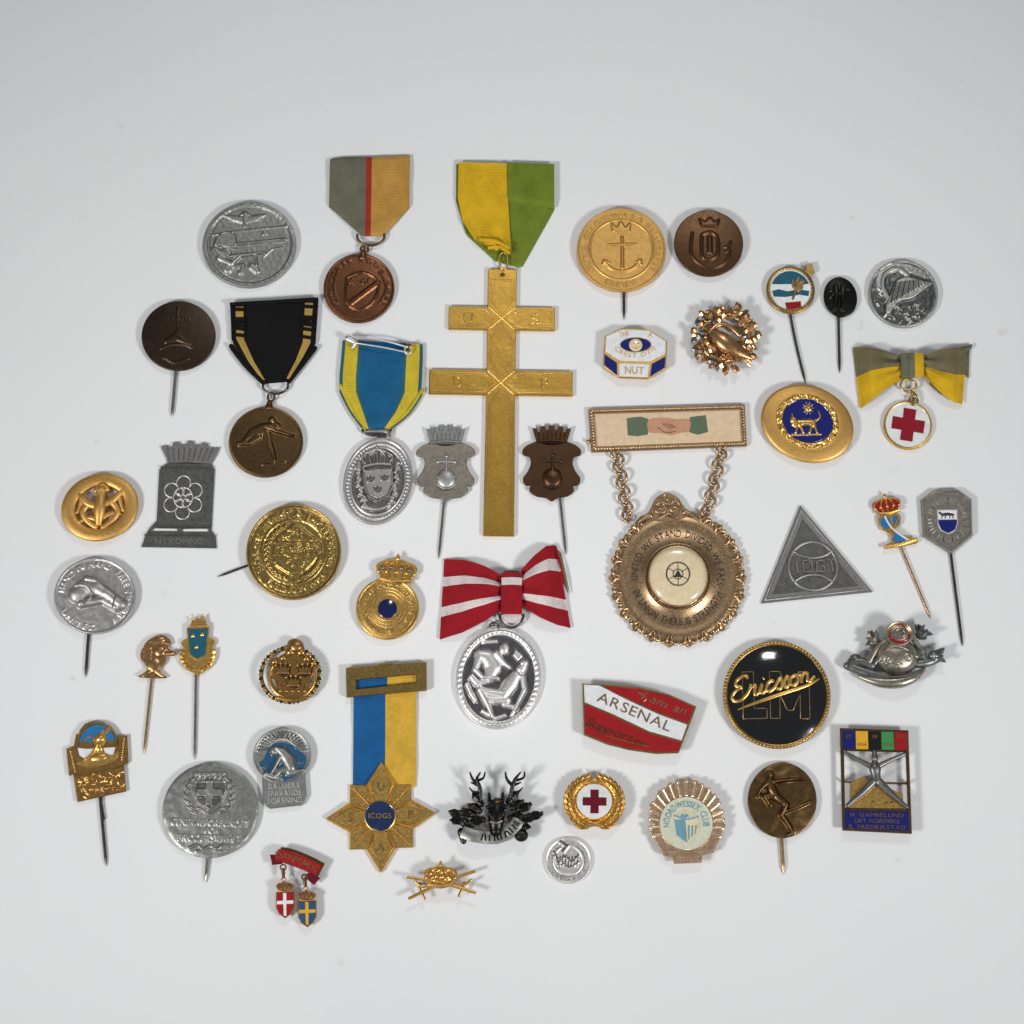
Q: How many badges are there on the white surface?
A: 38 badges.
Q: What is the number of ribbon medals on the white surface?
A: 7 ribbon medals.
